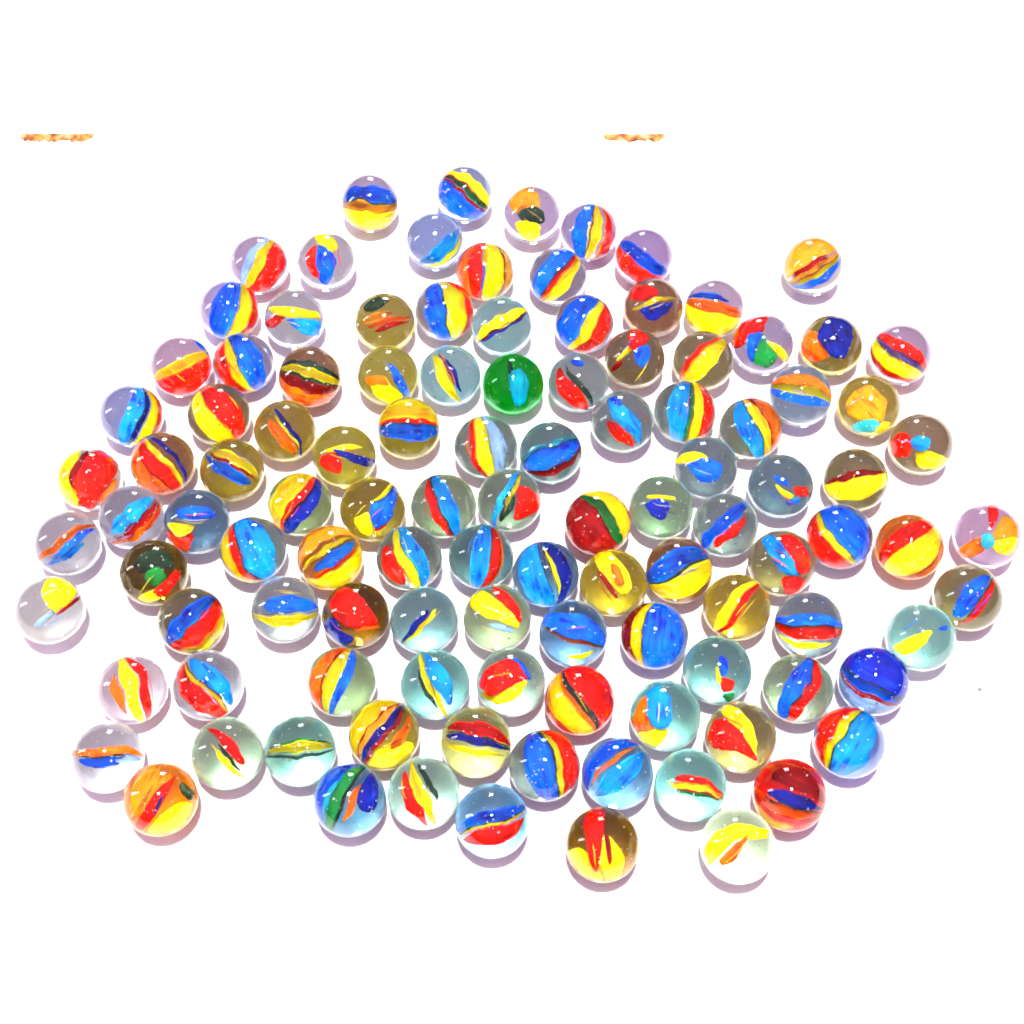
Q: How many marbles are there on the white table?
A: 111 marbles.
